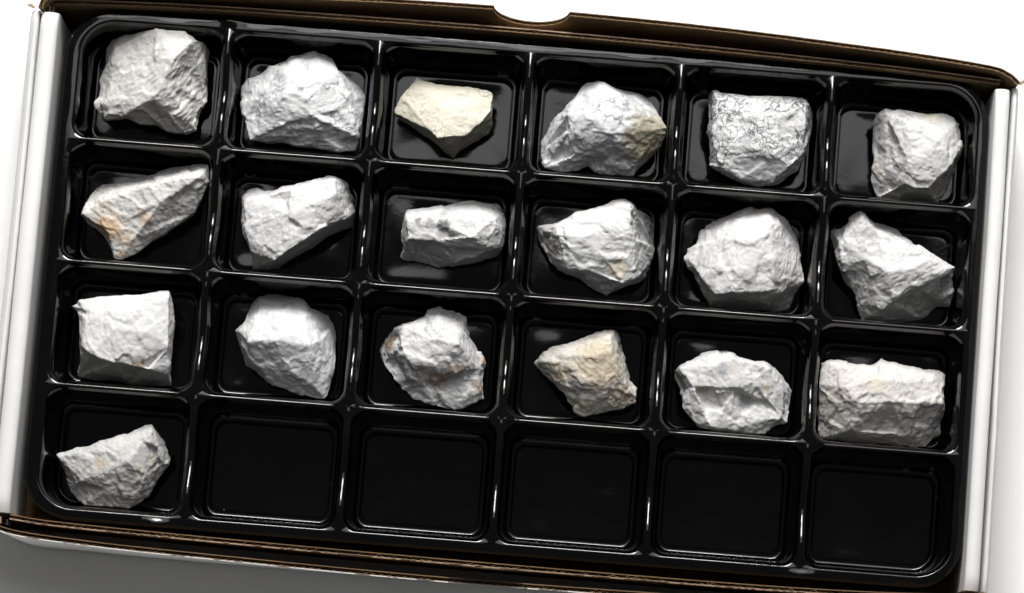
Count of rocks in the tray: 19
